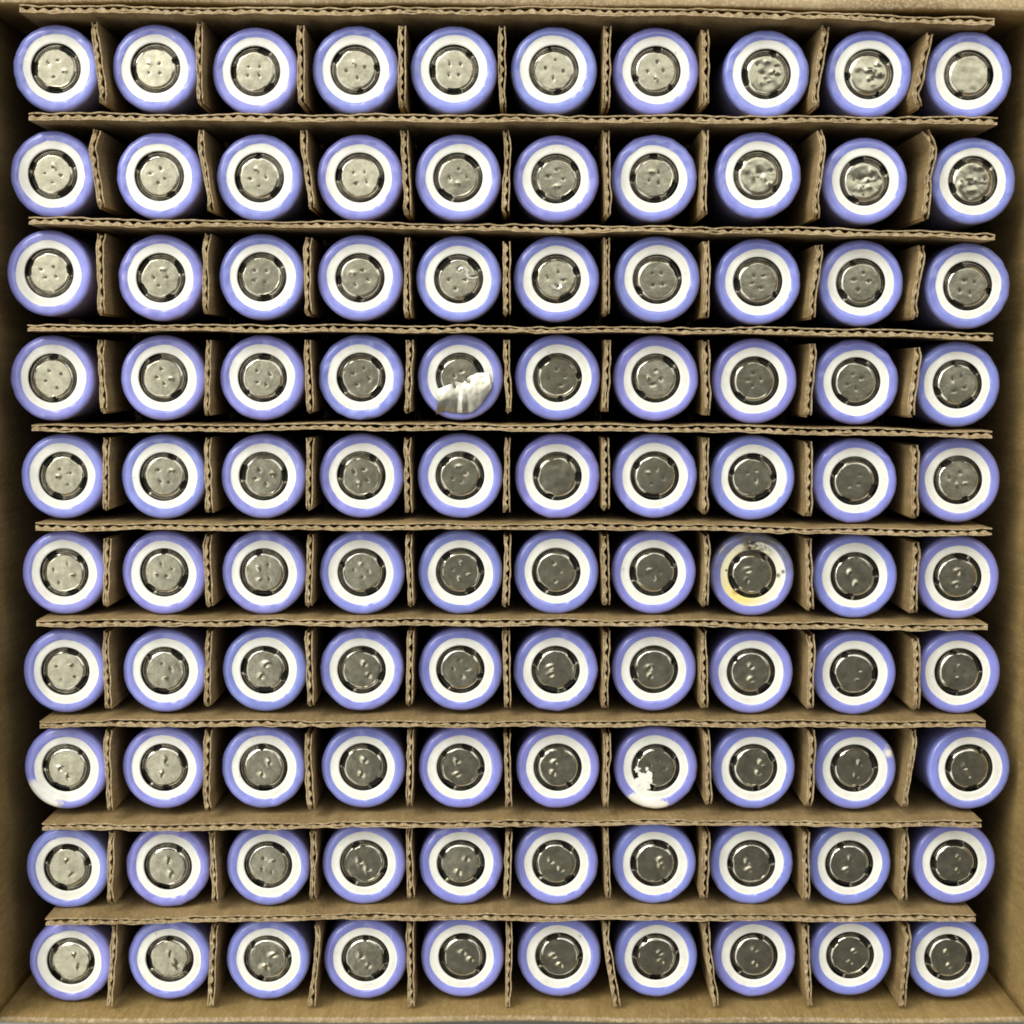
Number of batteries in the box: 100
